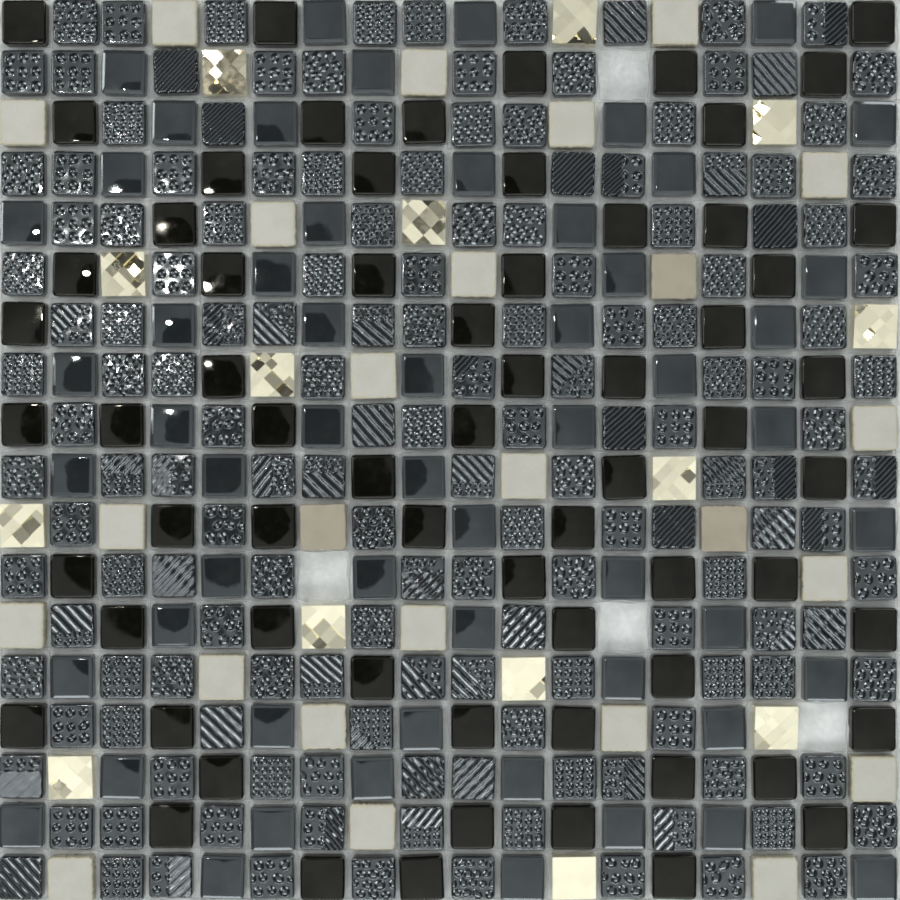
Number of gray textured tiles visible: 159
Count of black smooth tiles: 66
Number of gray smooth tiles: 56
